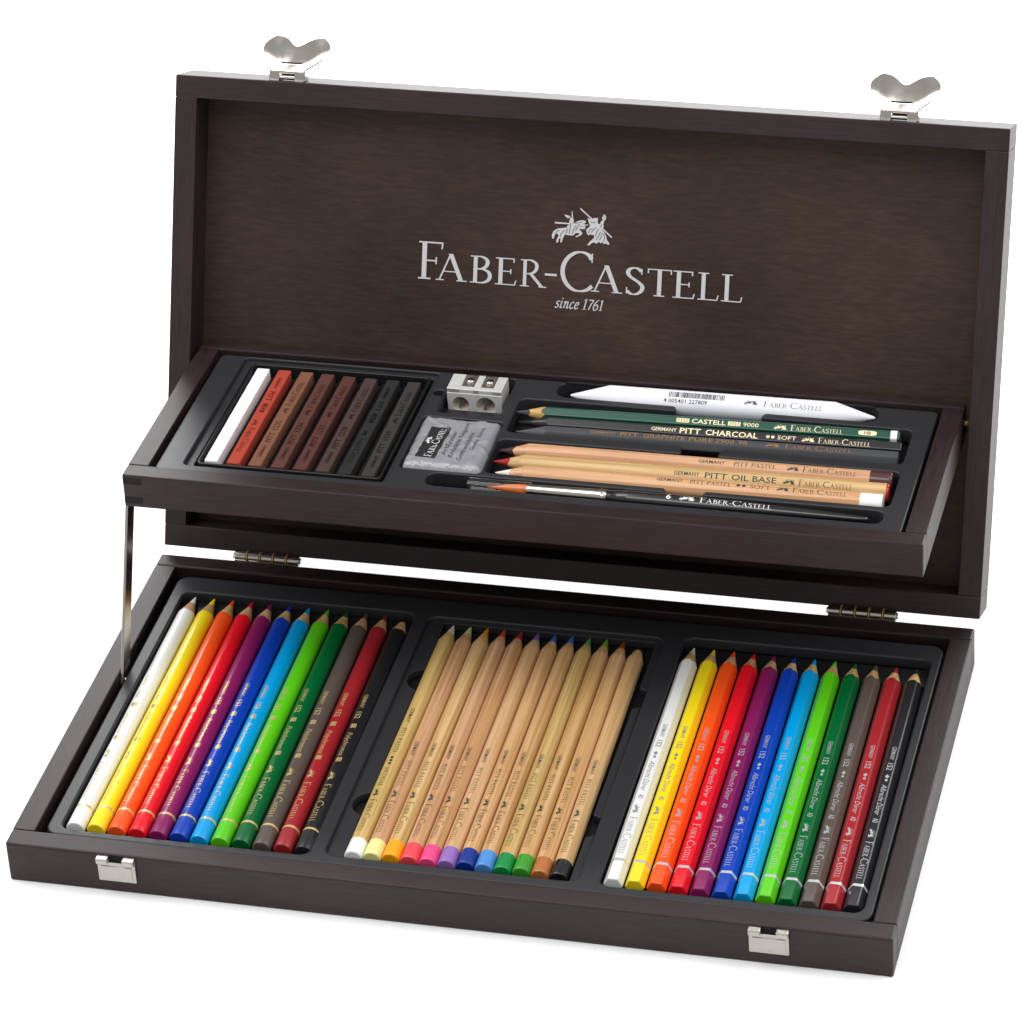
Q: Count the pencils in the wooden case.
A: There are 42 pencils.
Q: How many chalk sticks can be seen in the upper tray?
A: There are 8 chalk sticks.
